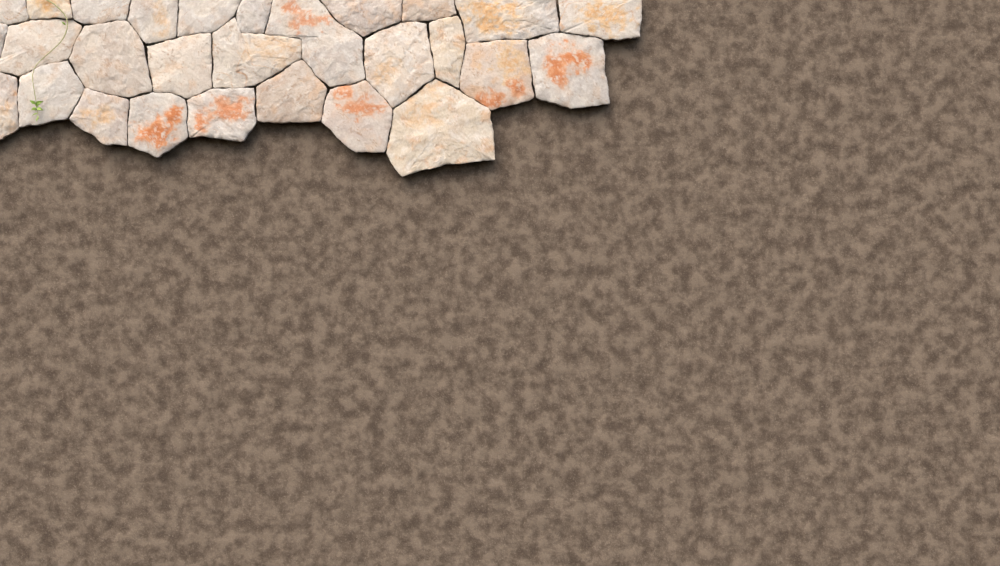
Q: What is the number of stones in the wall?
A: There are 28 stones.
